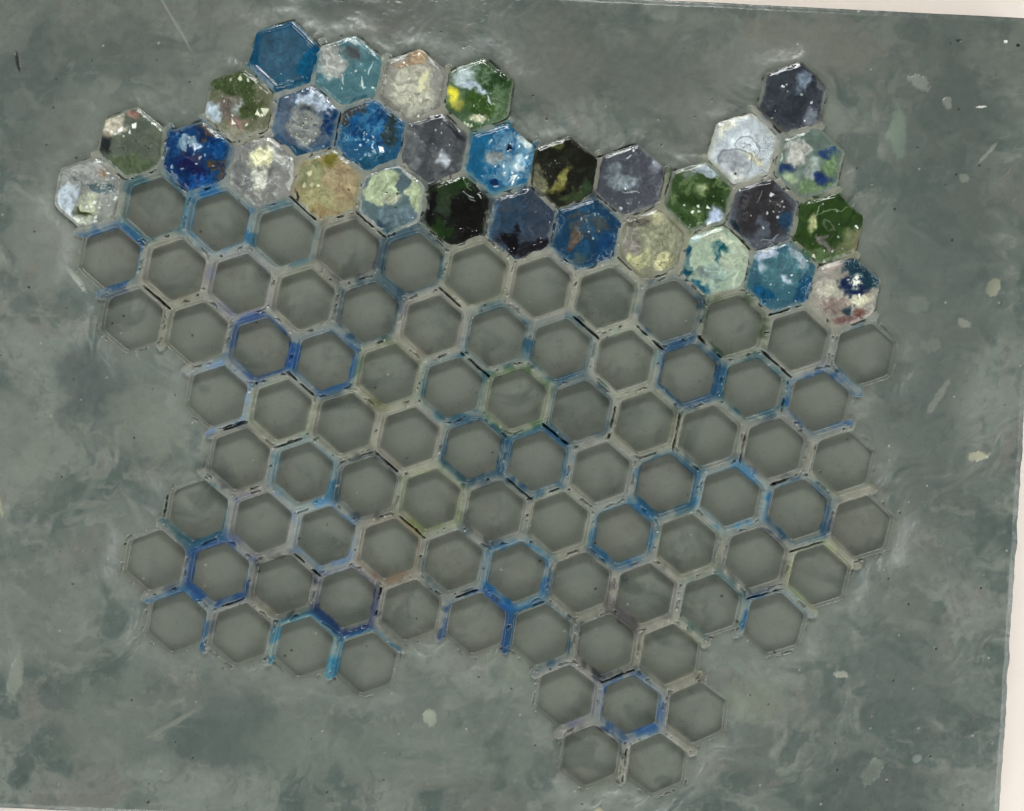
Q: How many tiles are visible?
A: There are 30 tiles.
